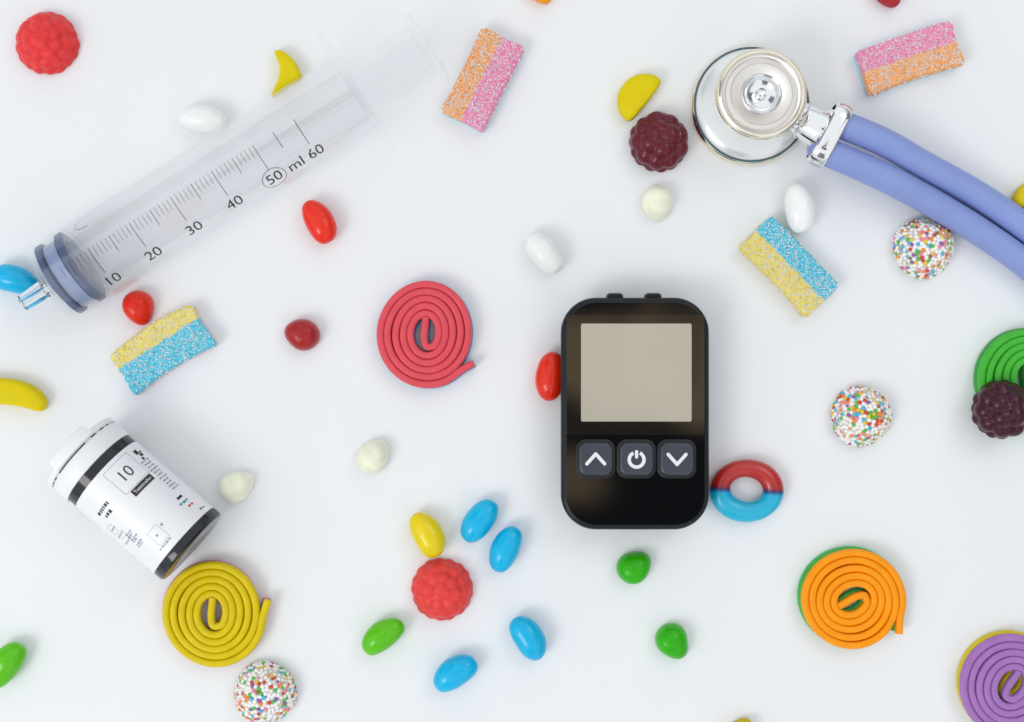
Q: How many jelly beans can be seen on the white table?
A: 13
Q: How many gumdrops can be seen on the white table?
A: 7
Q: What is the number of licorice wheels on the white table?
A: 5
